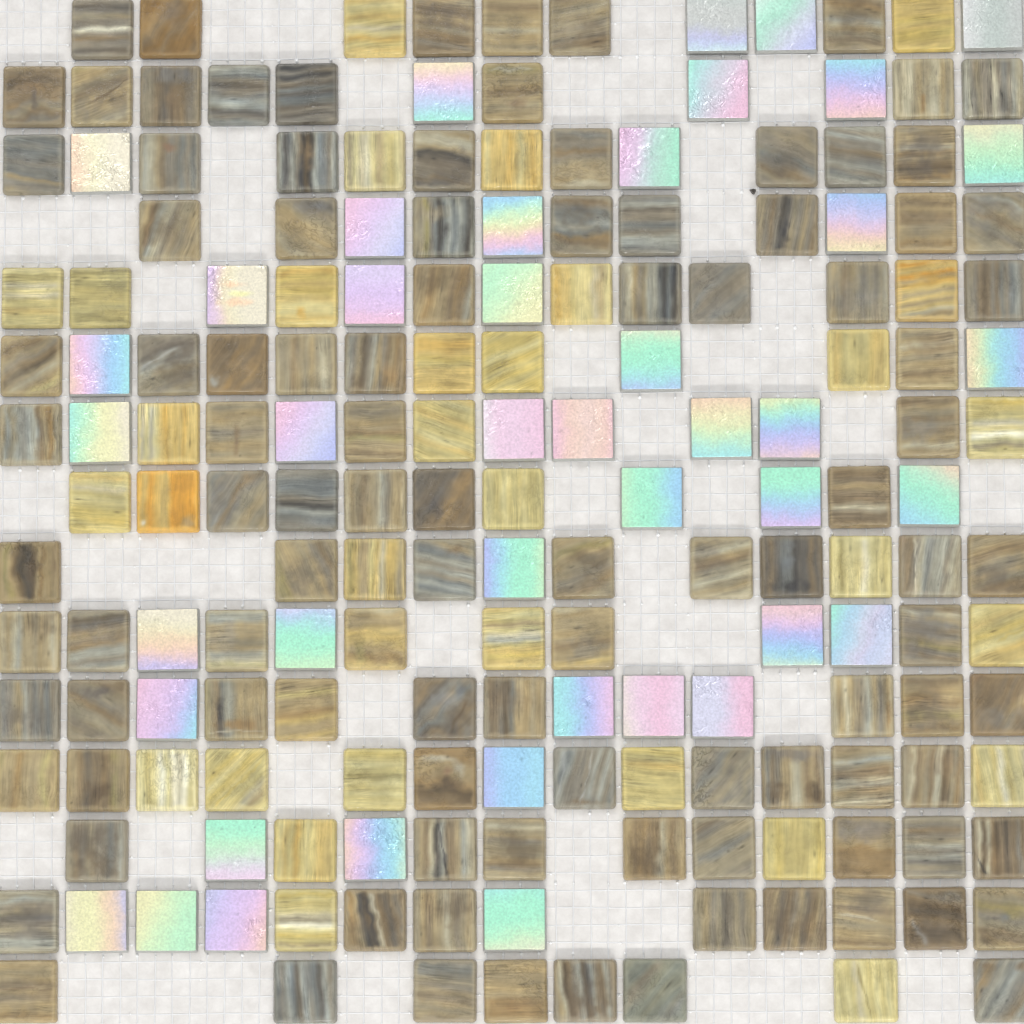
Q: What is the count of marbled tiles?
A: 135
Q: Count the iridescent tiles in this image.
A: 43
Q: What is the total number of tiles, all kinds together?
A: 178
